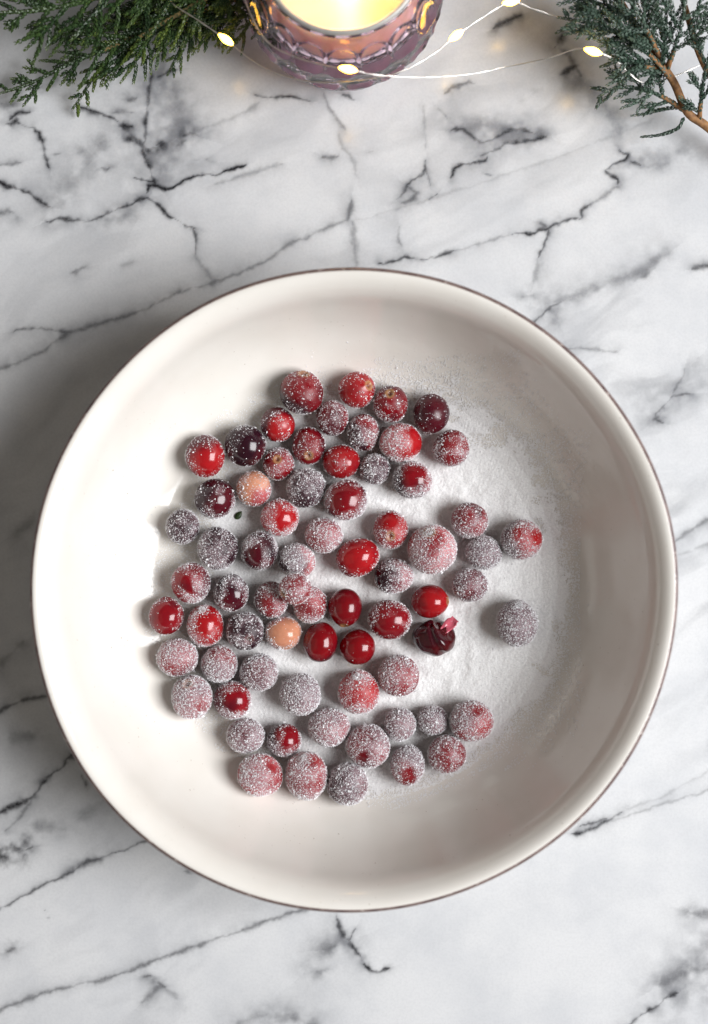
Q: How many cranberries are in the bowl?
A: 70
